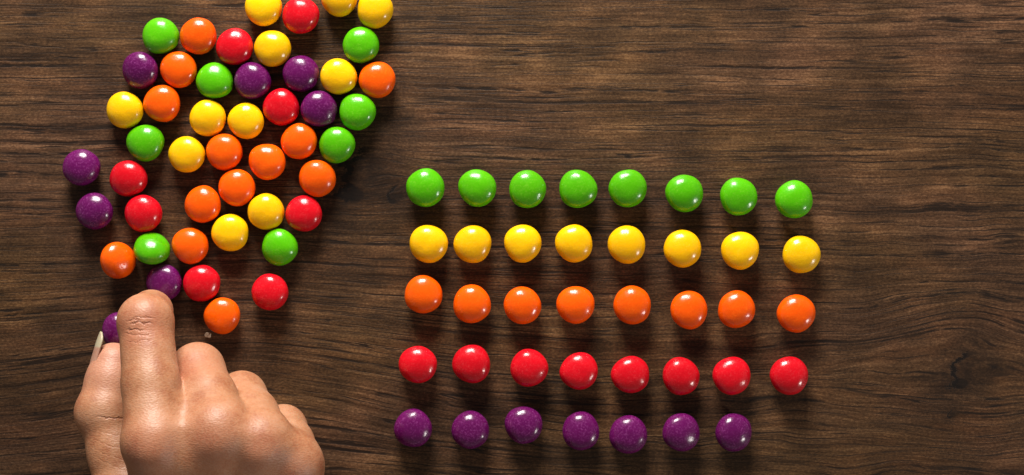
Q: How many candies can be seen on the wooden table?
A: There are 87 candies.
